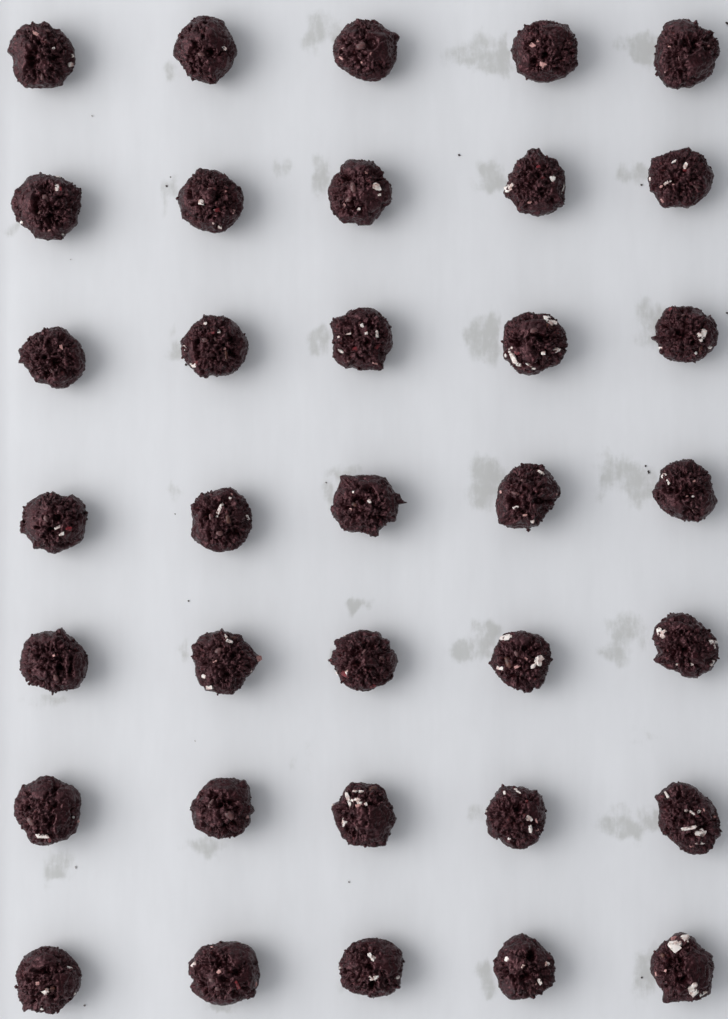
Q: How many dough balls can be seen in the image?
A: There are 35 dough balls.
